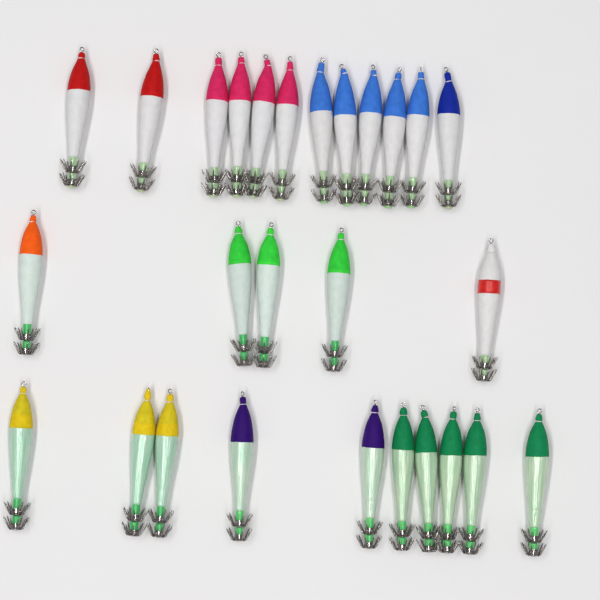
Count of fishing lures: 27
